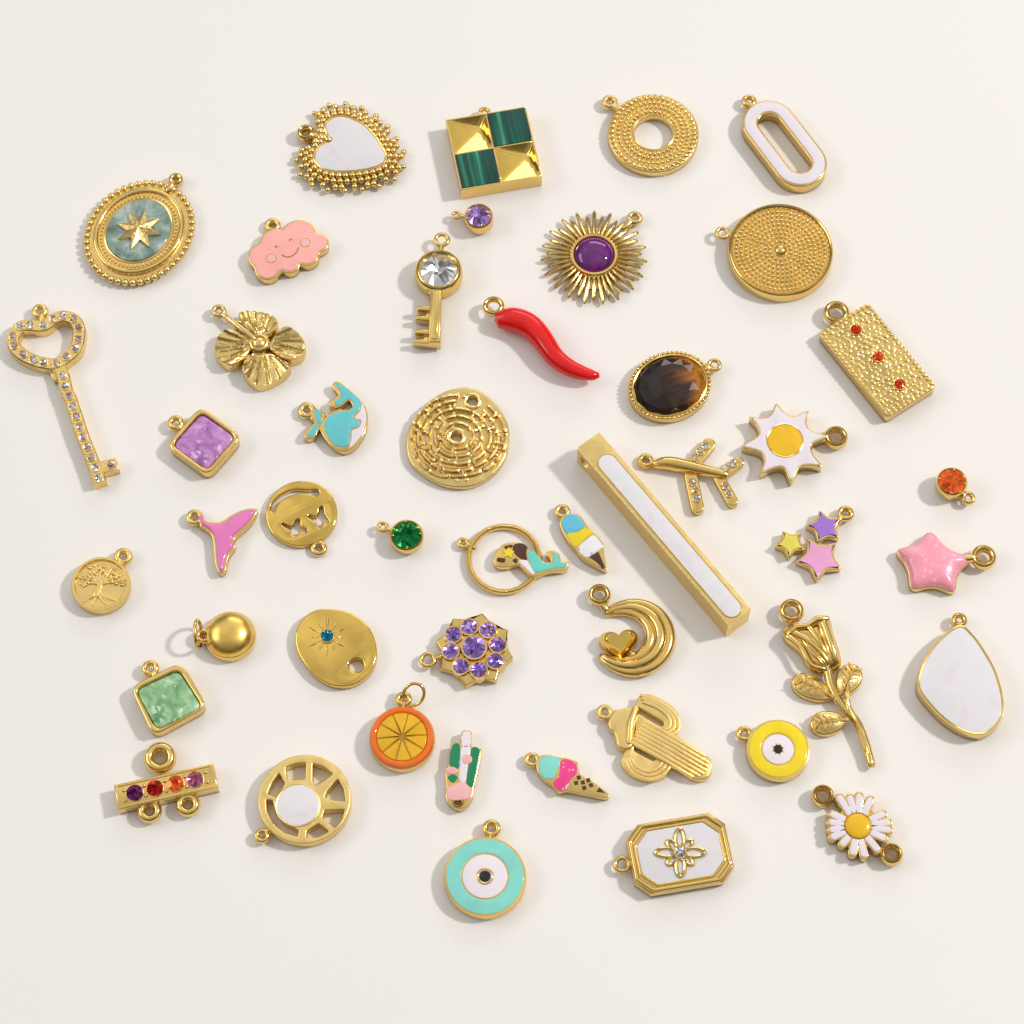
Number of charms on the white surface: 47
